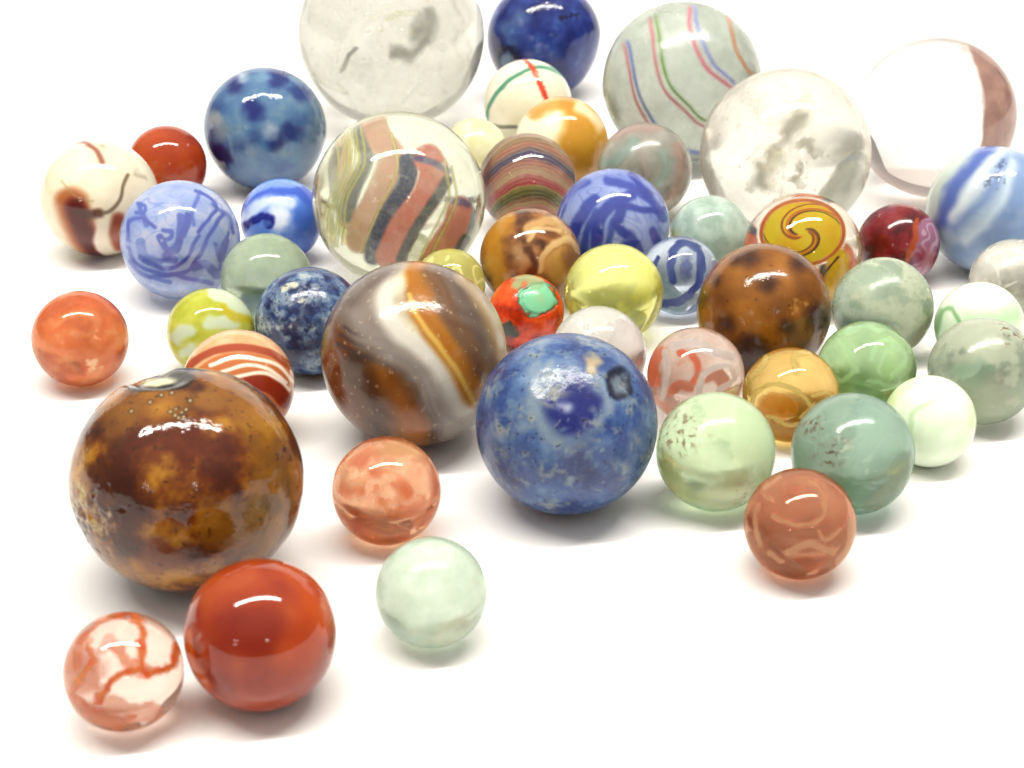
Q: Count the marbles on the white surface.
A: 51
